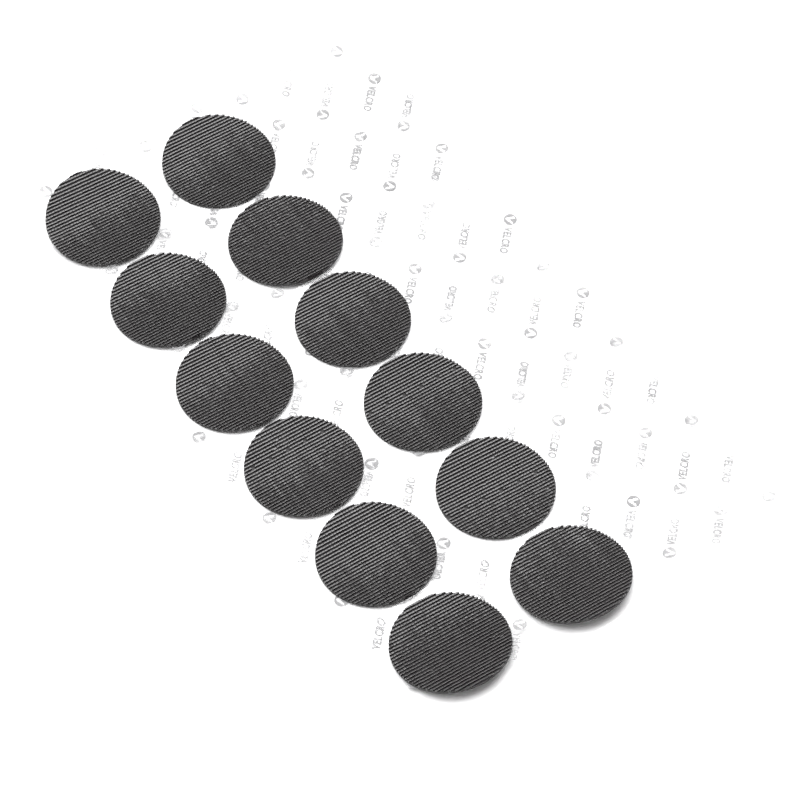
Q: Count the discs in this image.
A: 12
